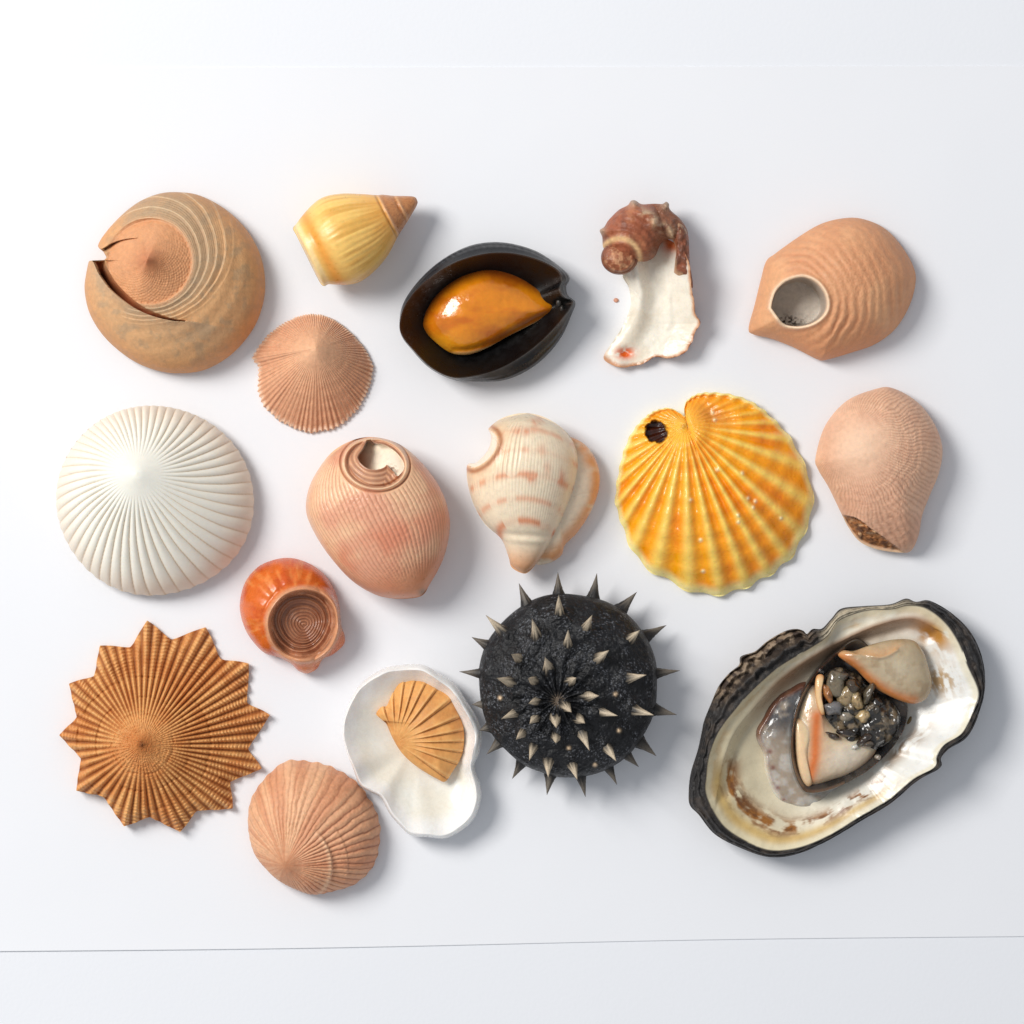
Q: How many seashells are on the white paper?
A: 17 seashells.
